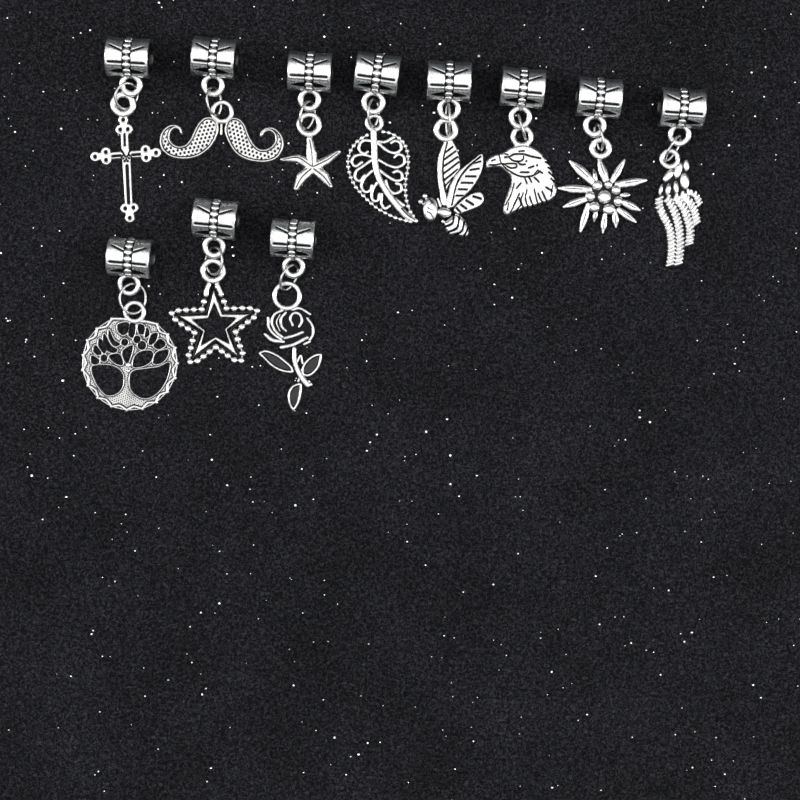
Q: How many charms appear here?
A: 11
